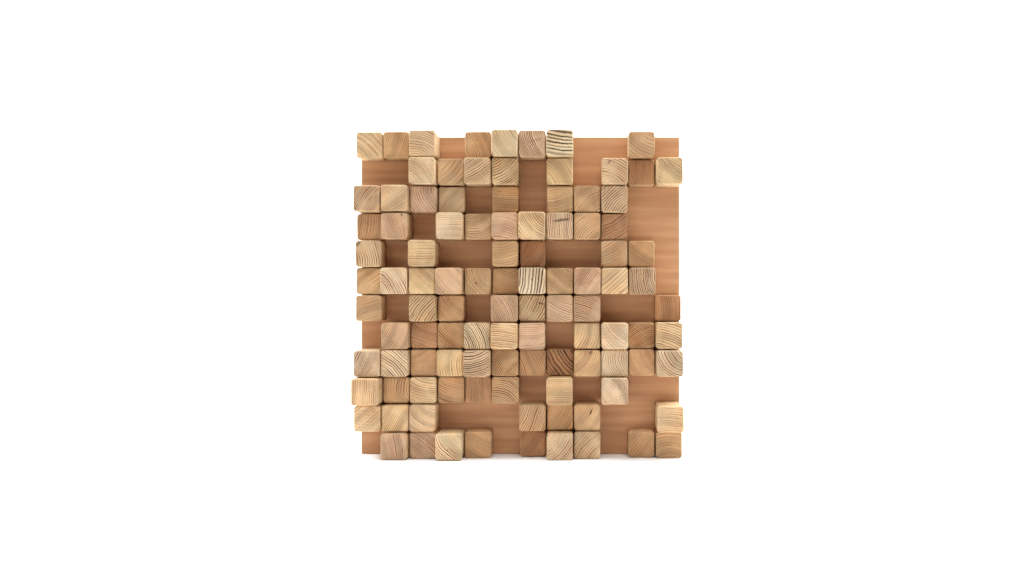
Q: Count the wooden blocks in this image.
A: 104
